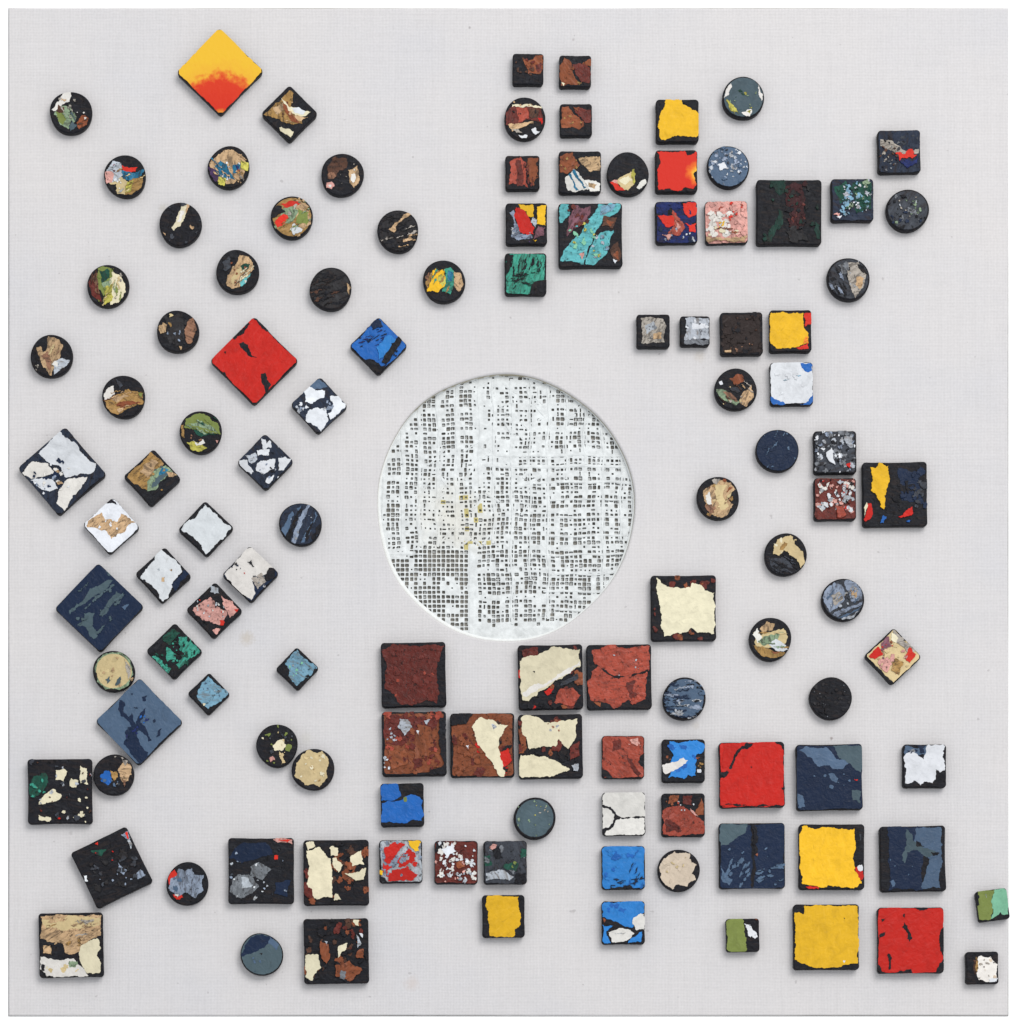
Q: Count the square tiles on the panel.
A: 77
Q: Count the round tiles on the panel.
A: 38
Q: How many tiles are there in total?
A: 115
